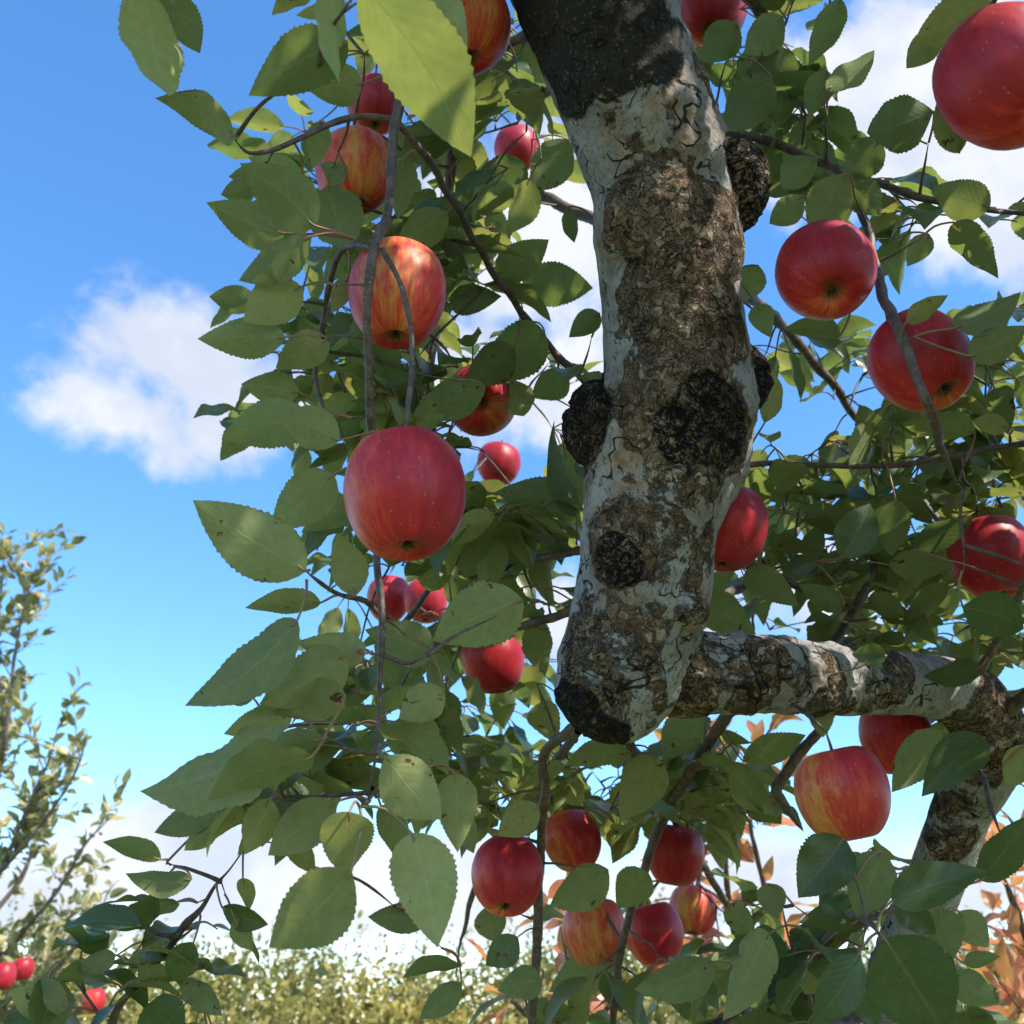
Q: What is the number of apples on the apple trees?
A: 28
